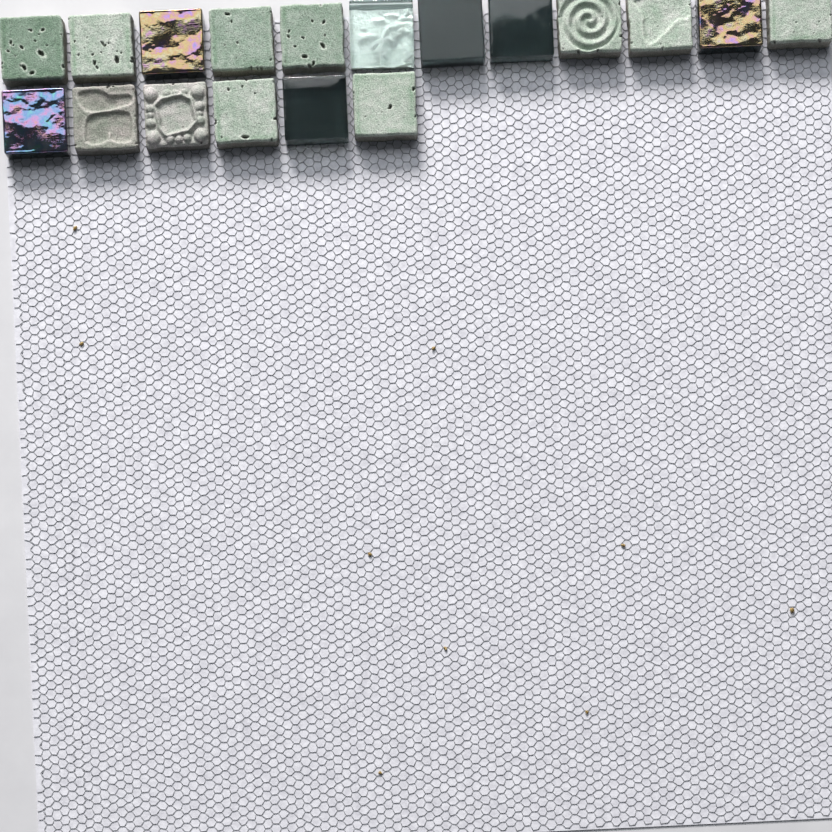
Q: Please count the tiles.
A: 18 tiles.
